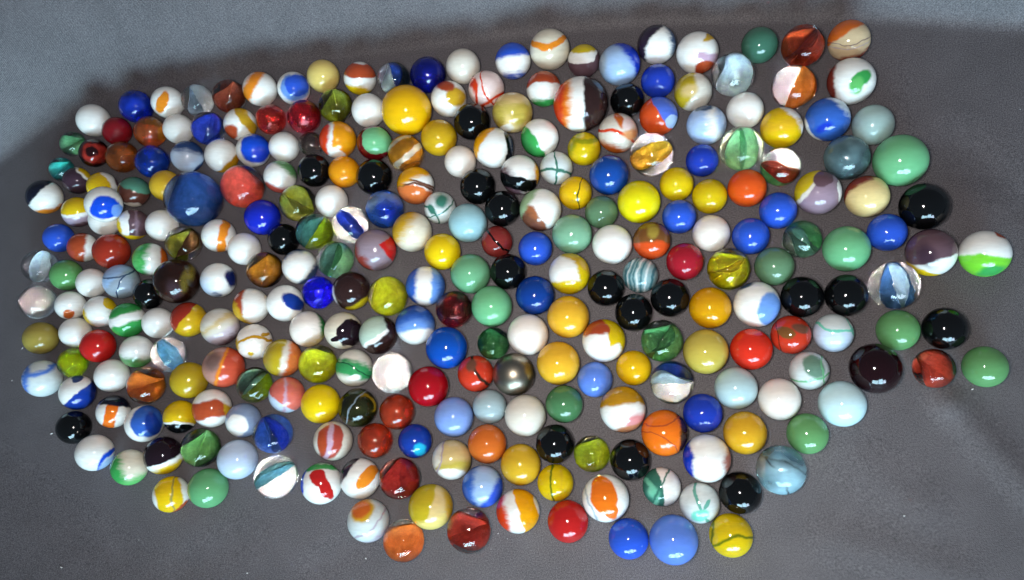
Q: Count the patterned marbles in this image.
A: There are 146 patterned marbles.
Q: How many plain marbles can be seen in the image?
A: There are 139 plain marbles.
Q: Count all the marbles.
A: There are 285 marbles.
